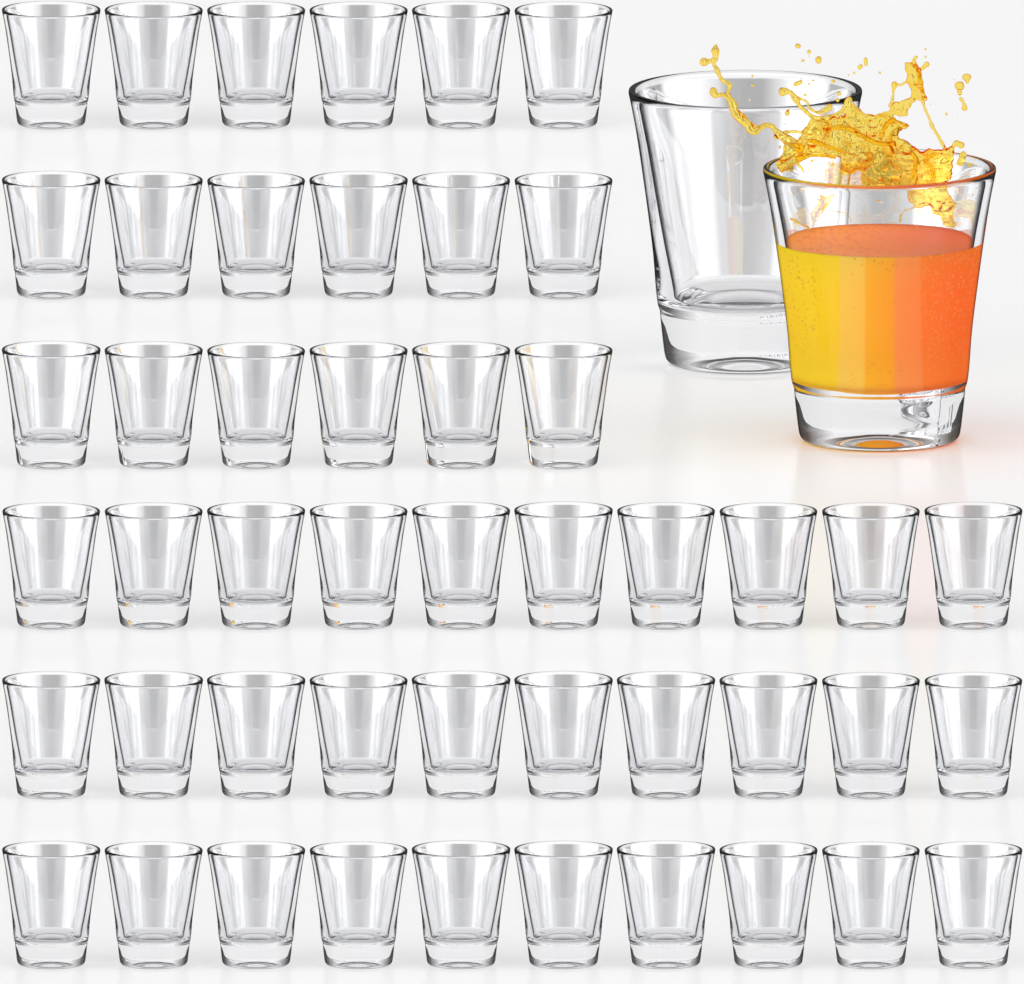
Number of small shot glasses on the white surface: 48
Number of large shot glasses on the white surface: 2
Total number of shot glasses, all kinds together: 50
